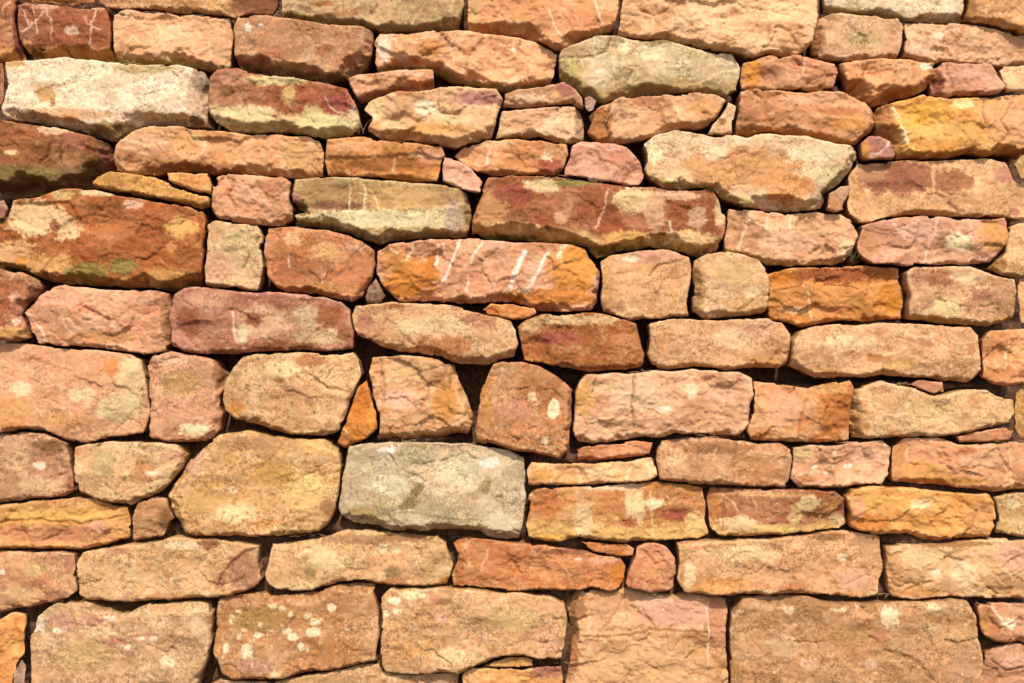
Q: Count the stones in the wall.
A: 117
